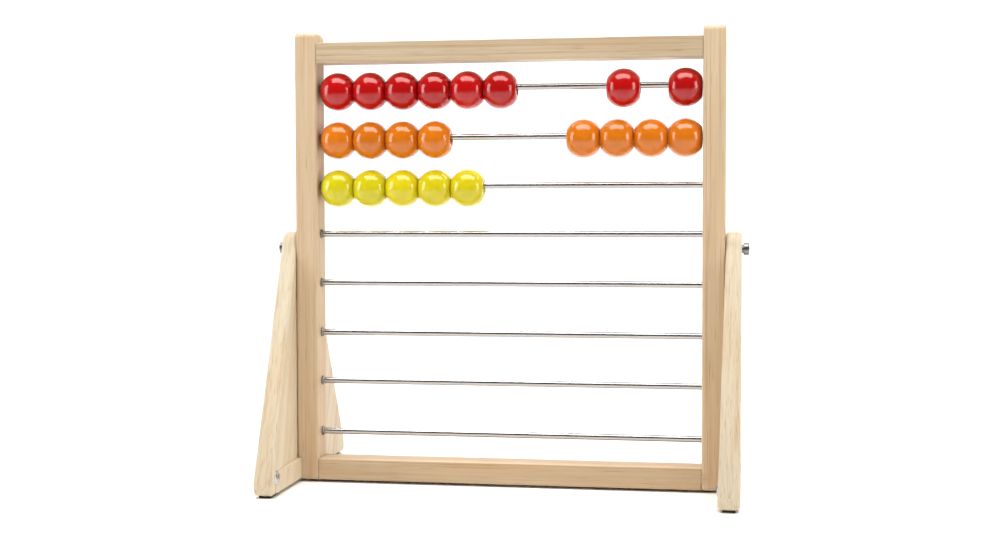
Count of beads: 21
